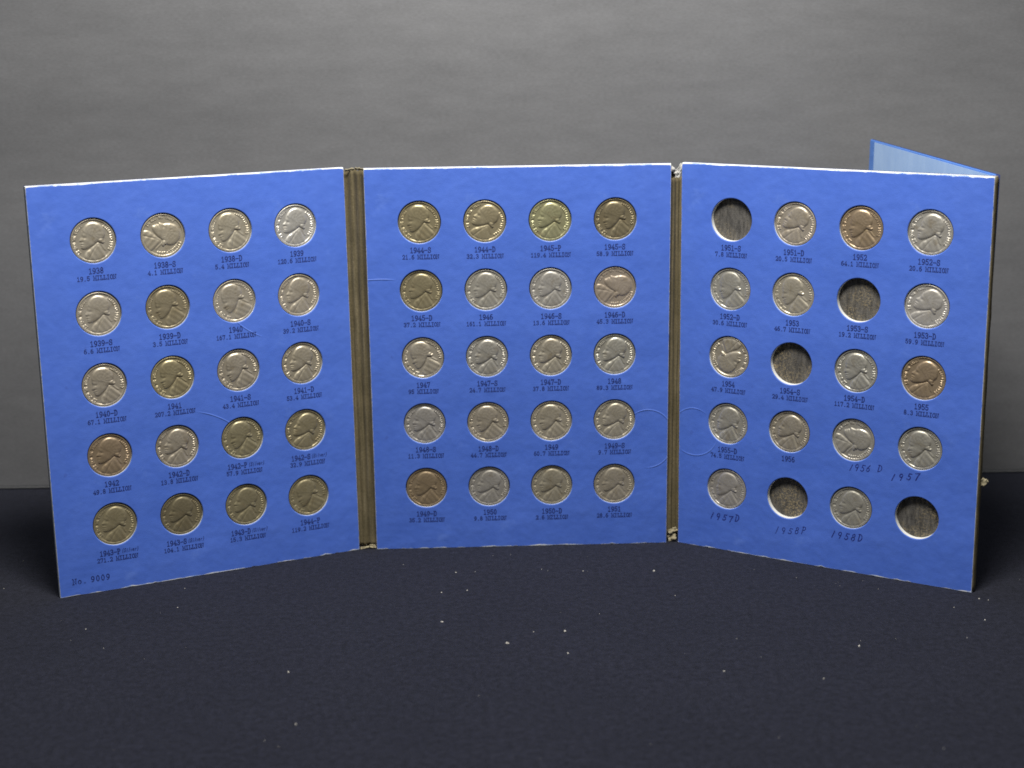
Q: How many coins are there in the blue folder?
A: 55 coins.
